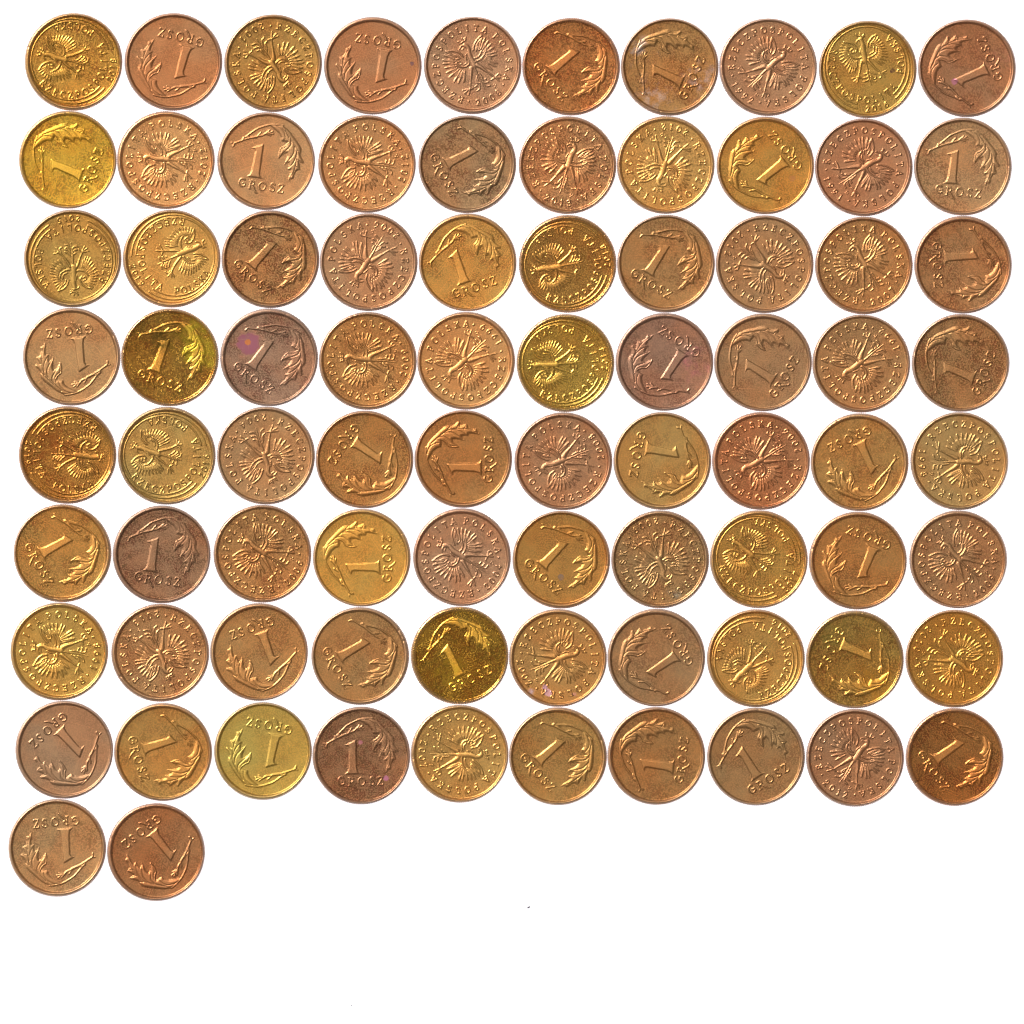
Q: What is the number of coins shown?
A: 82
